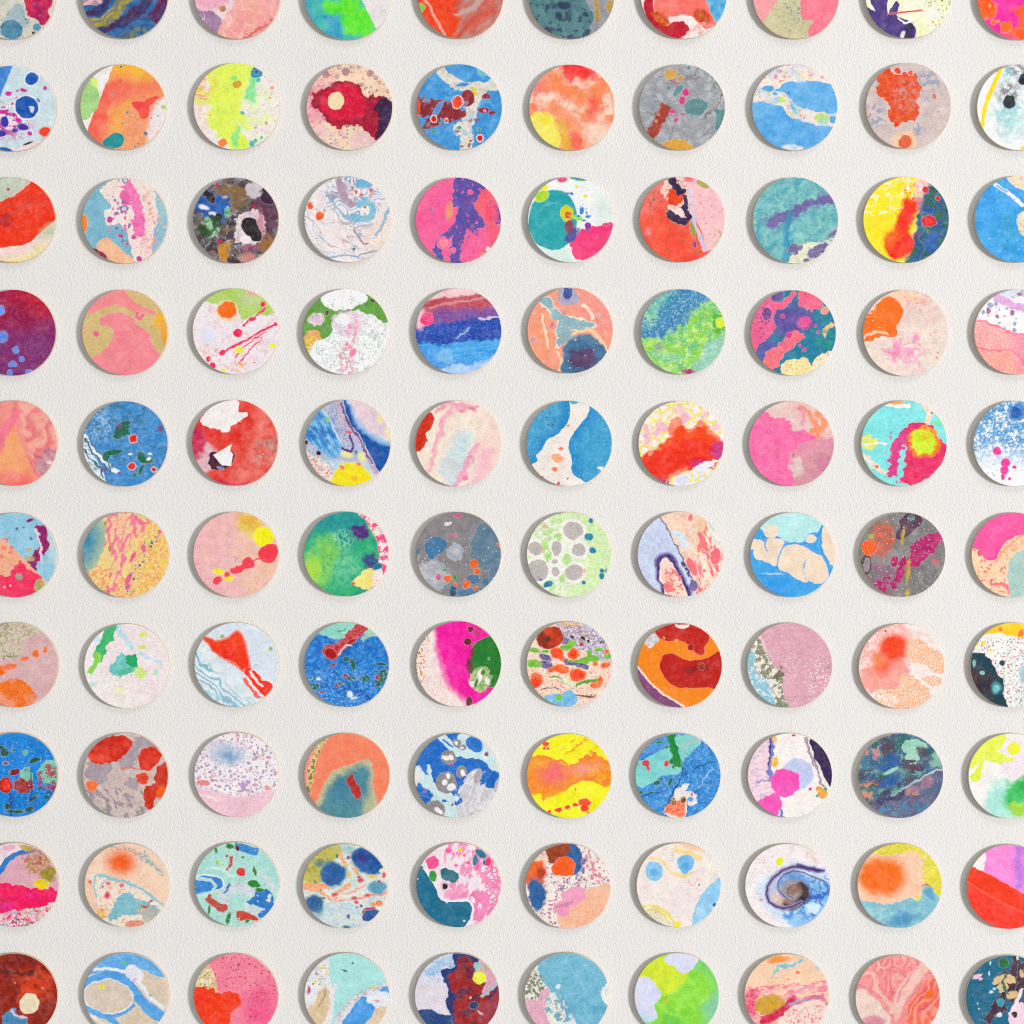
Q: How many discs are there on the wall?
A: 100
